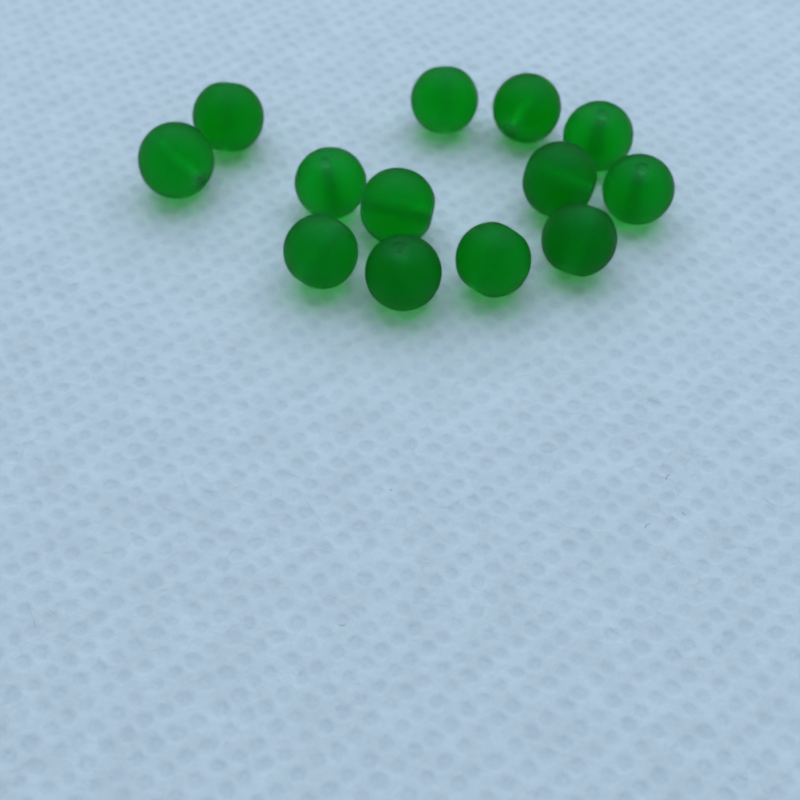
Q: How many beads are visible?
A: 13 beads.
